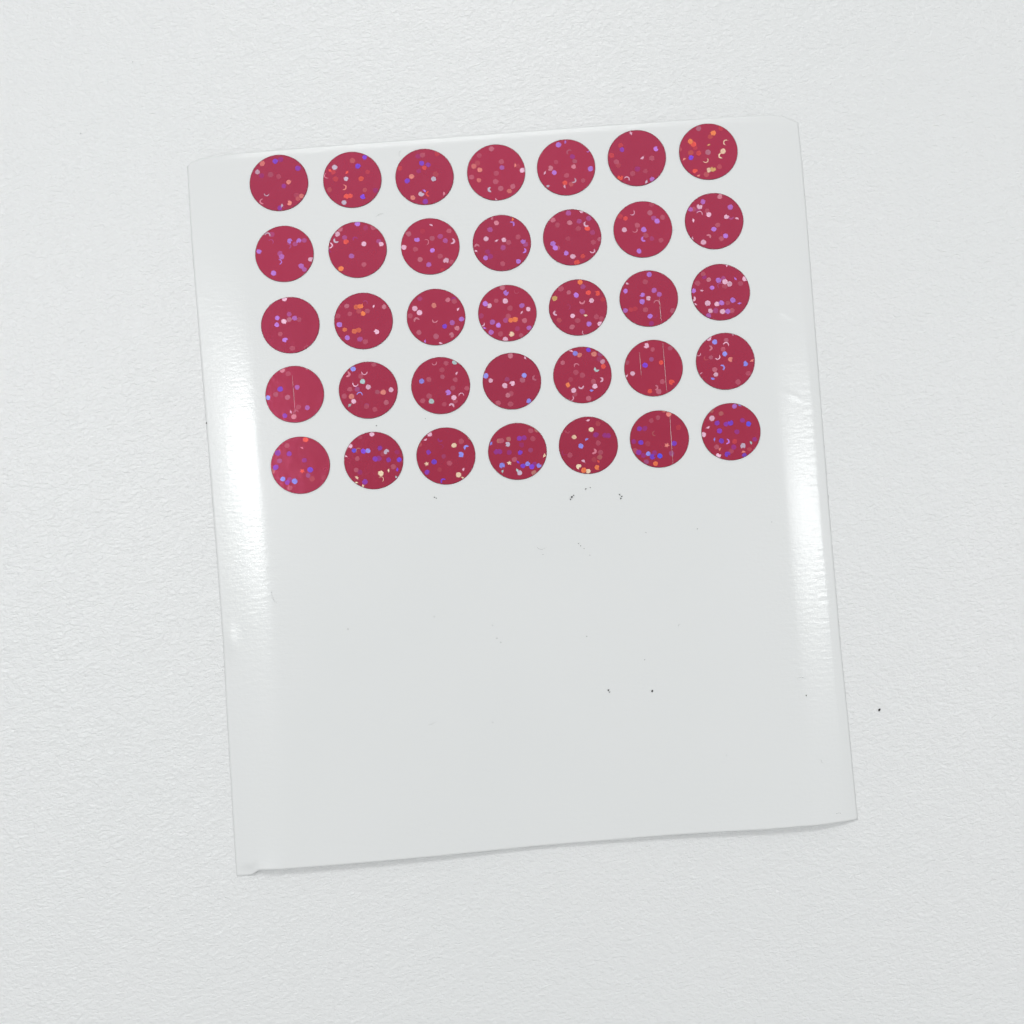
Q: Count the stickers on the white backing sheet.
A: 35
